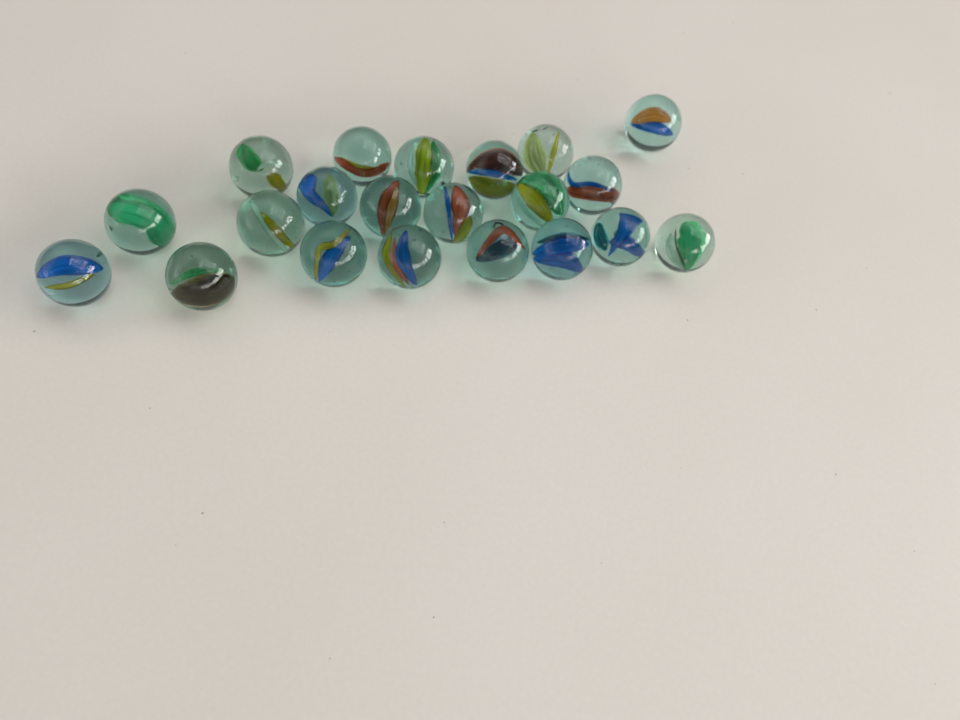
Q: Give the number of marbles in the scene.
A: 21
